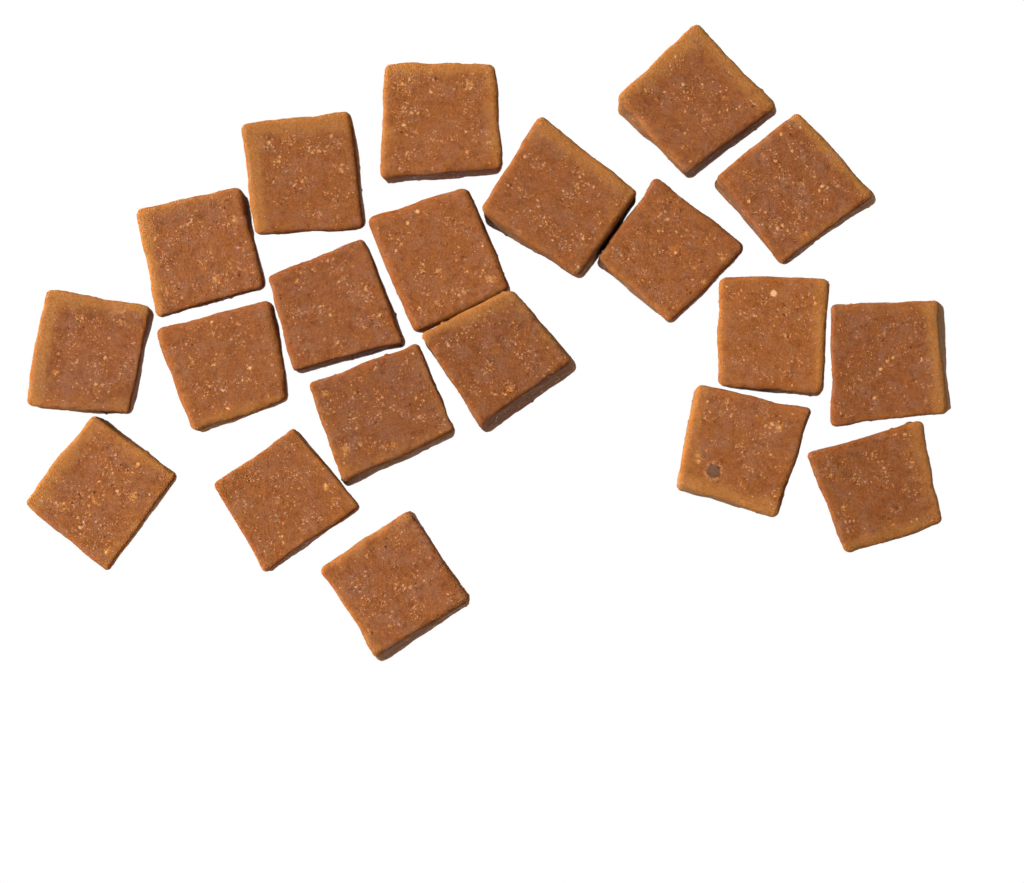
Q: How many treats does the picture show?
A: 20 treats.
